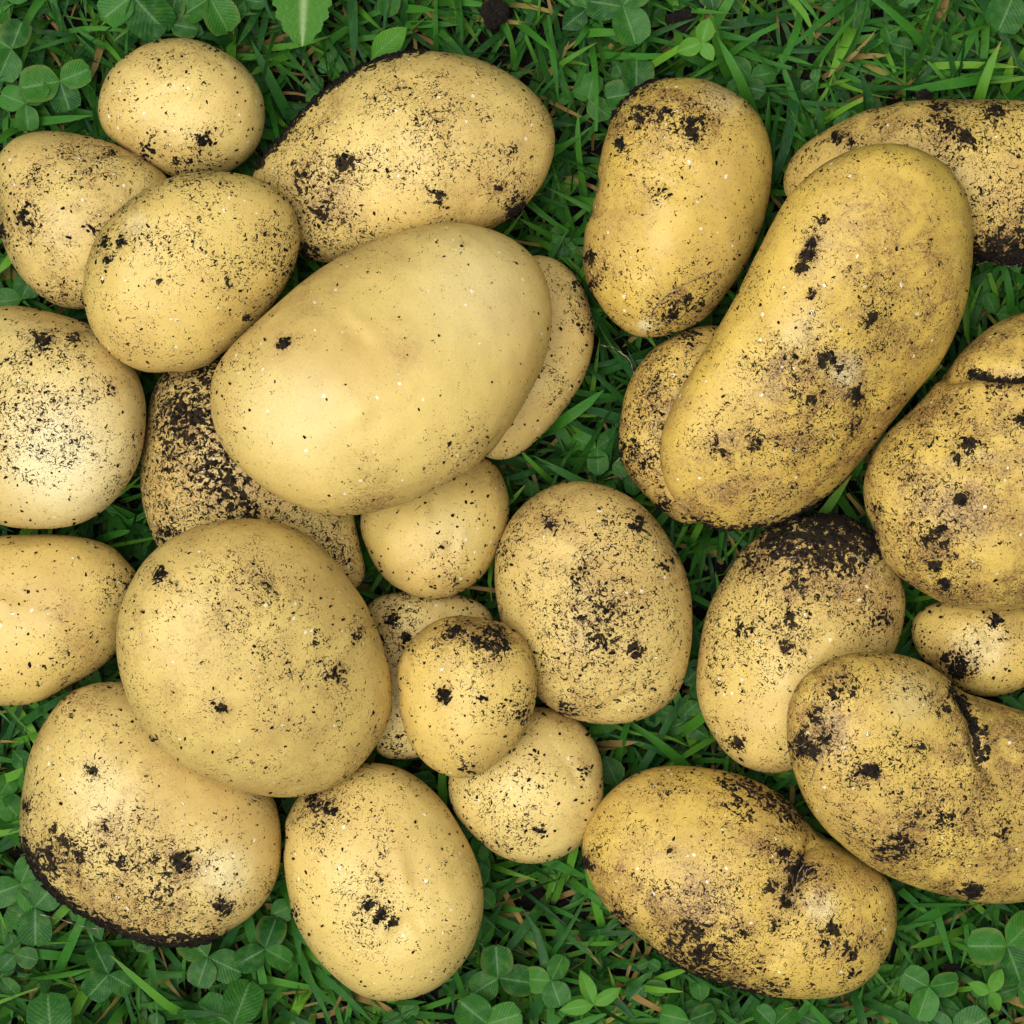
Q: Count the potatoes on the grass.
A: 26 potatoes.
